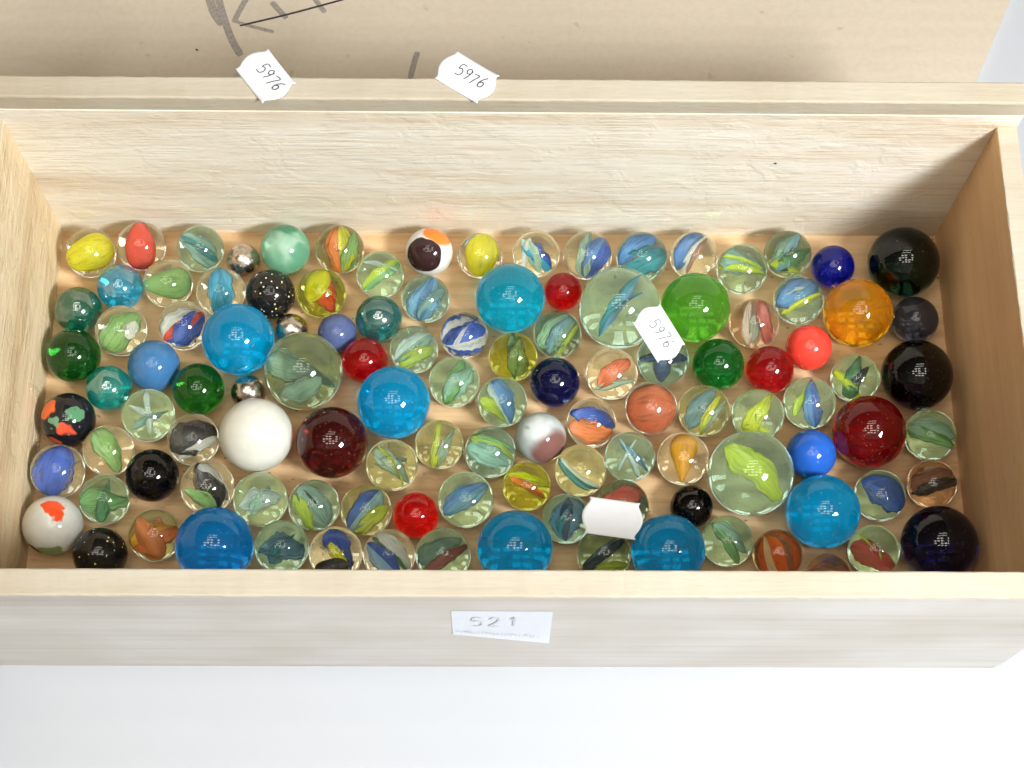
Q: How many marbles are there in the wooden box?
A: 114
